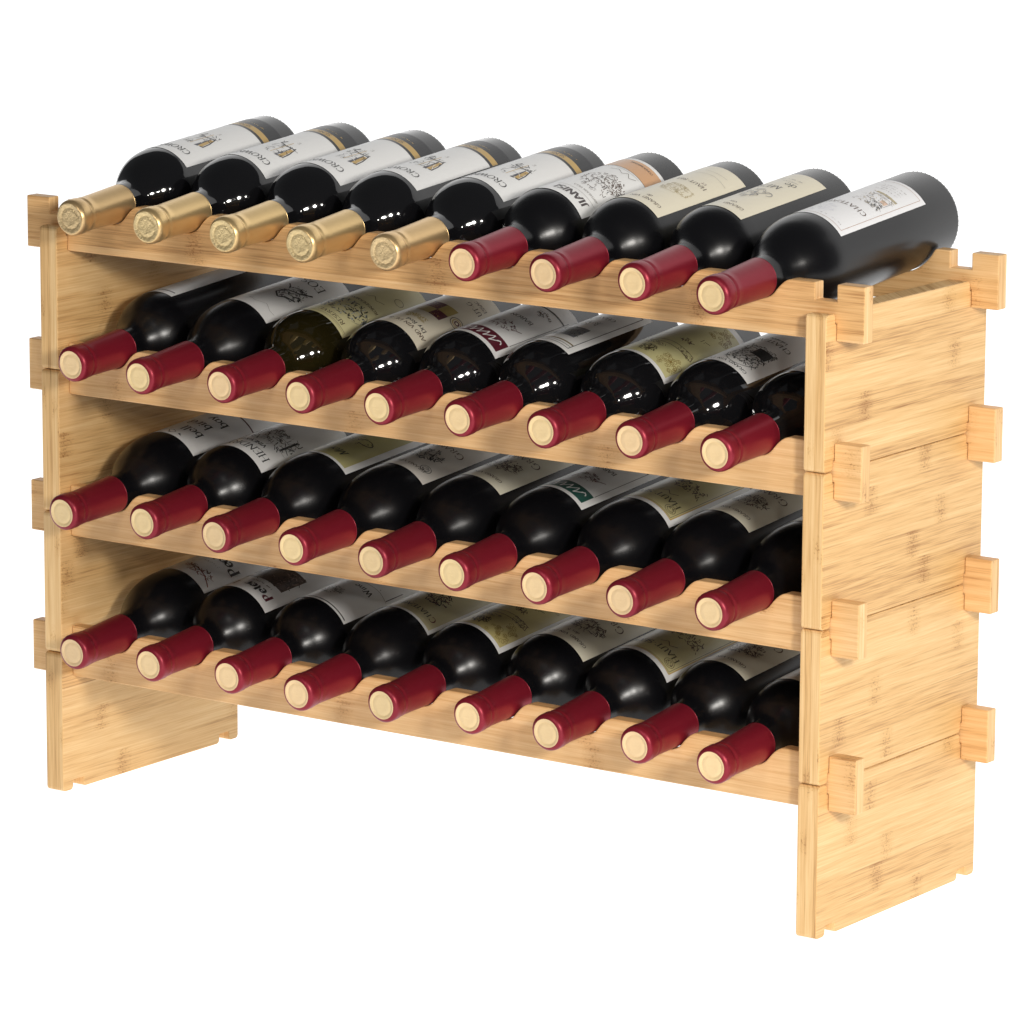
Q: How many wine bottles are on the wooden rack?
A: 36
